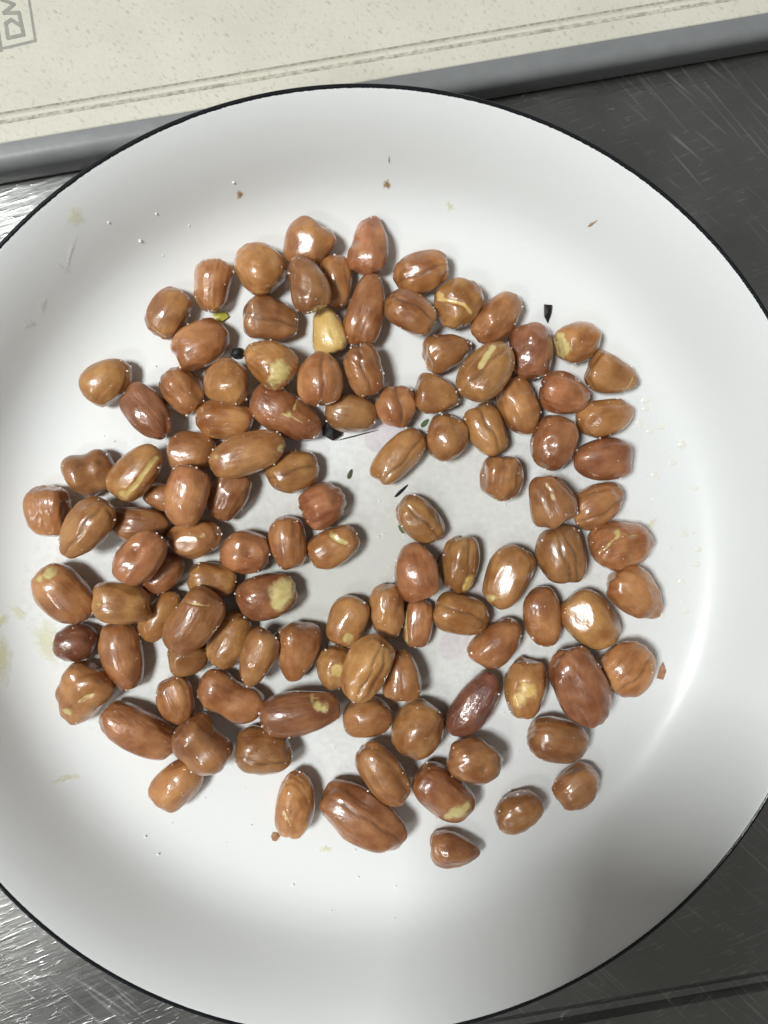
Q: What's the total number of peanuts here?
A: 113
